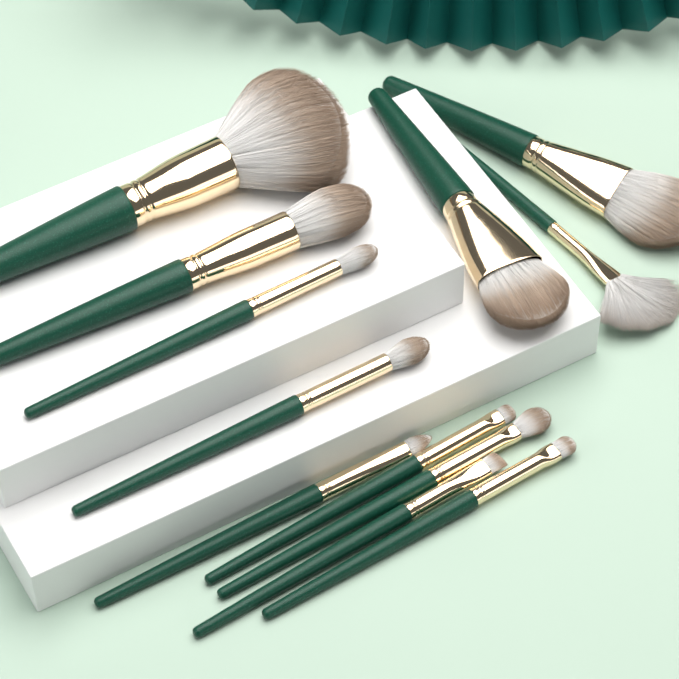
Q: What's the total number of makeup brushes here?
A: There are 12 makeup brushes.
